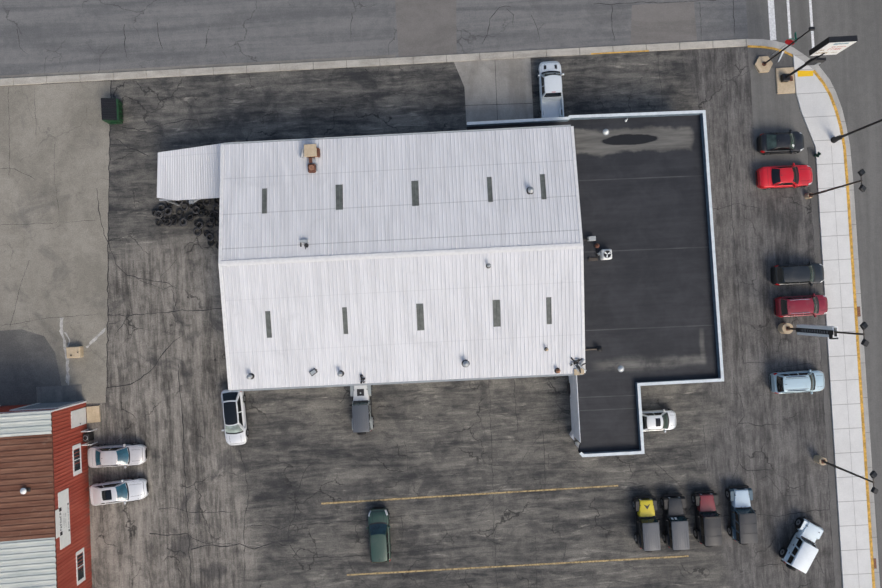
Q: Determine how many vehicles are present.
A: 17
